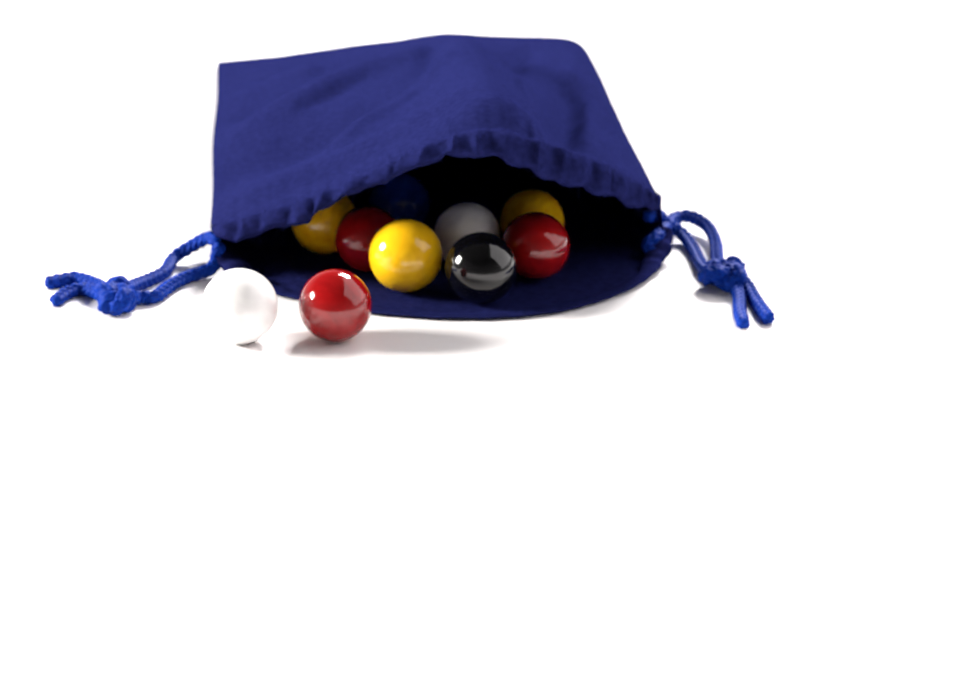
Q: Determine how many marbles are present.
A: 10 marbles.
